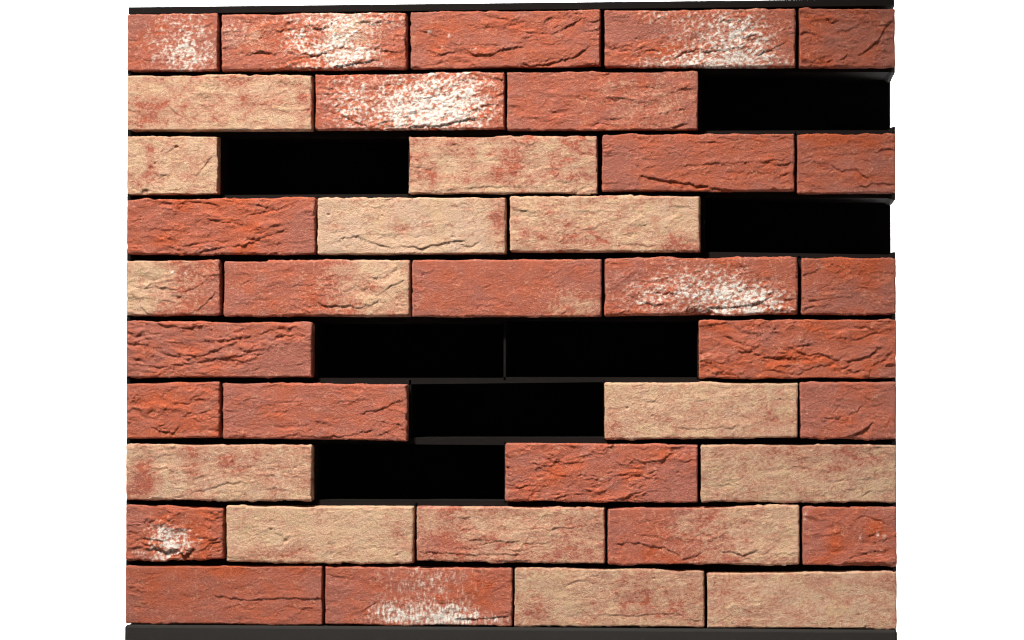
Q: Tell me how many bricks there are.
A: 38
